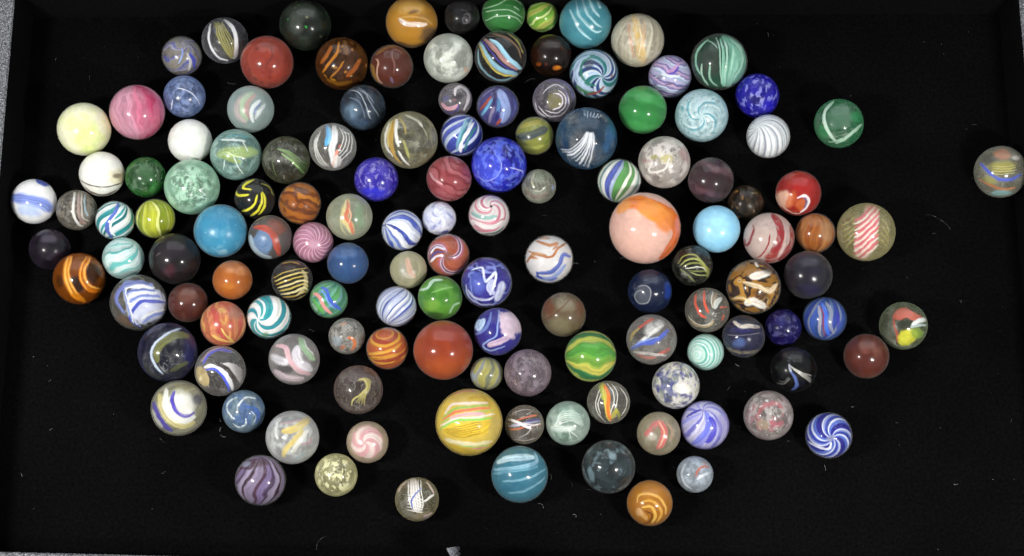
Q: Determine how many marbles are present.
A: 133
